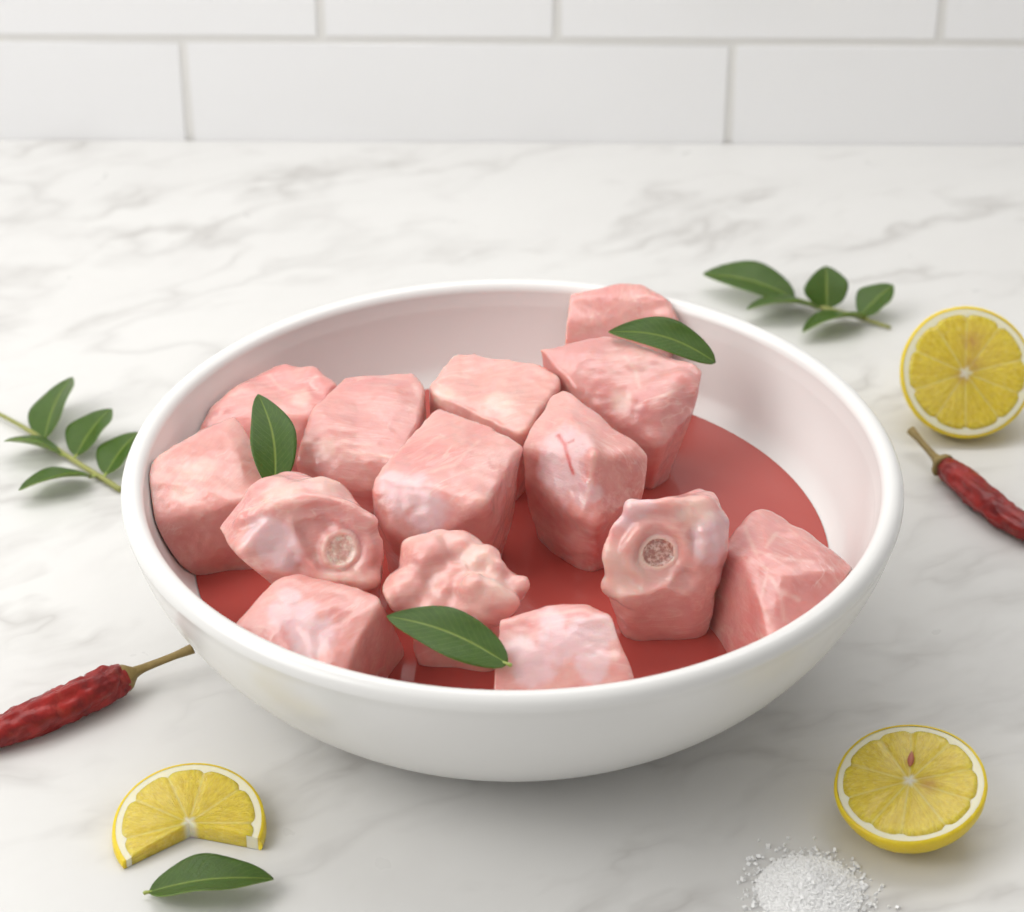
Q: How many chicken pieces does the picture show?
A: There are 14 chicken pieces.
